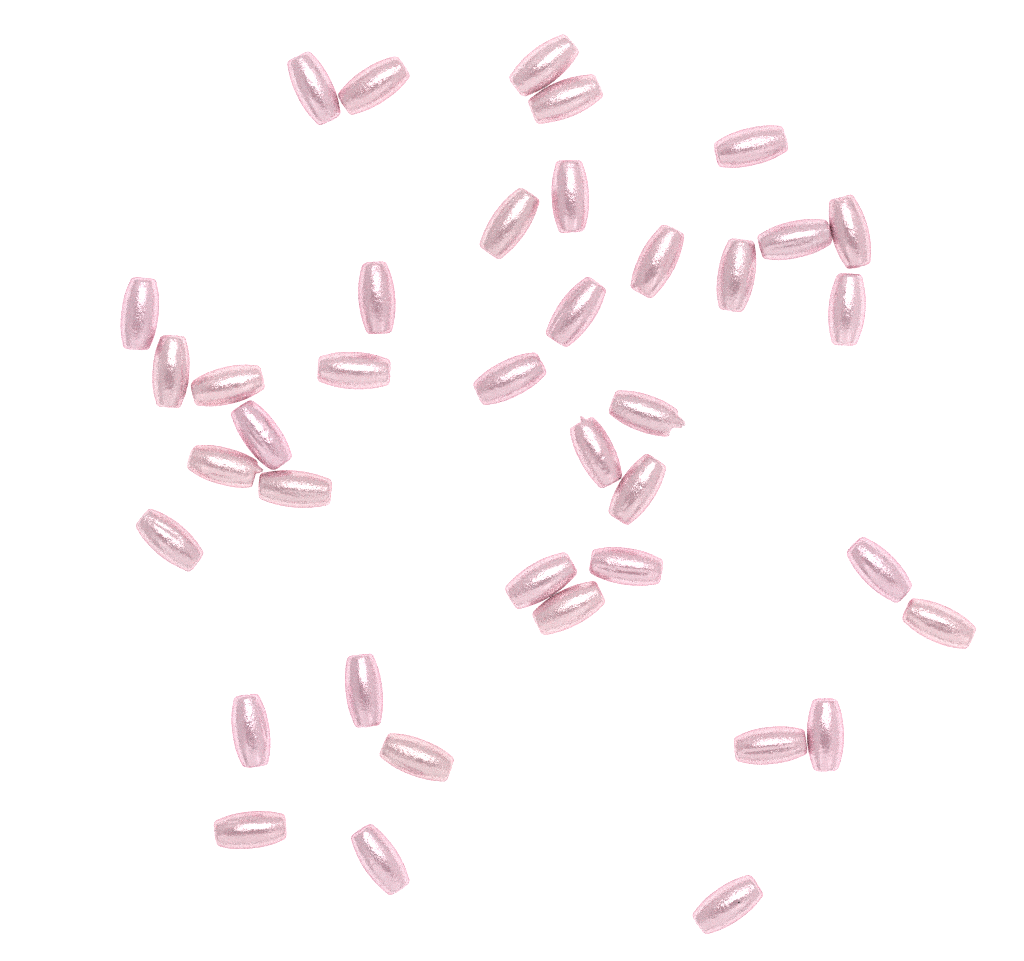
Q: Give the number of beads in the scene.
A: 39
